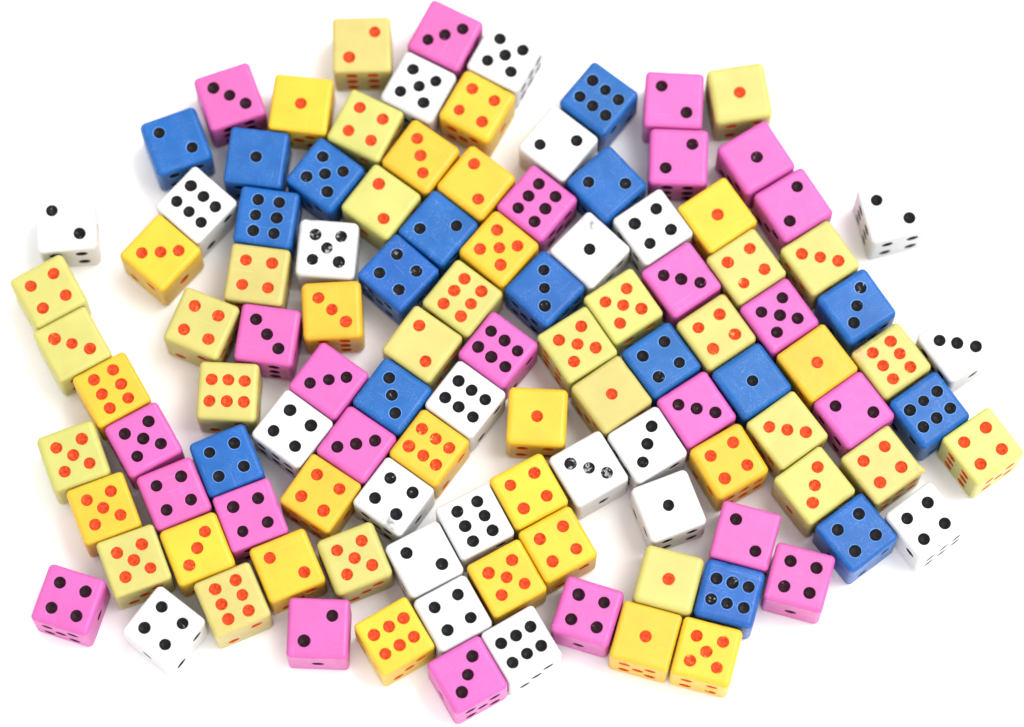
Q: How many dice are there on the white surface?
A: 113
